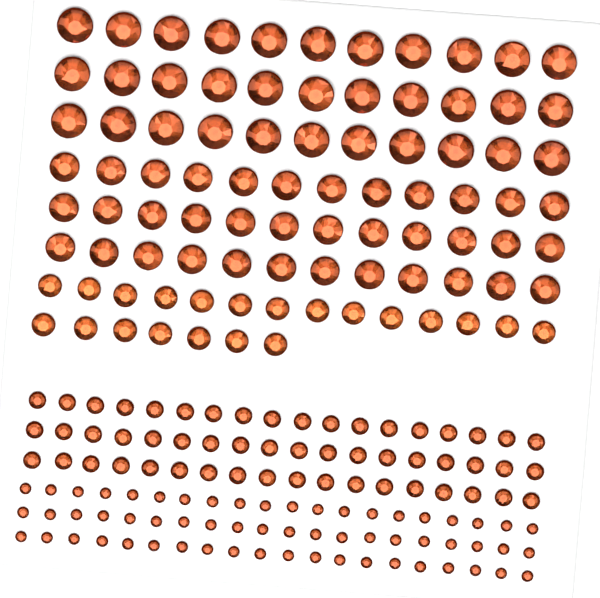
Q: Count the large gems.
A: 90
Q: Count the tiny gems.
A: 60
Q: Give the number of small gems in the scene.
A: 54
